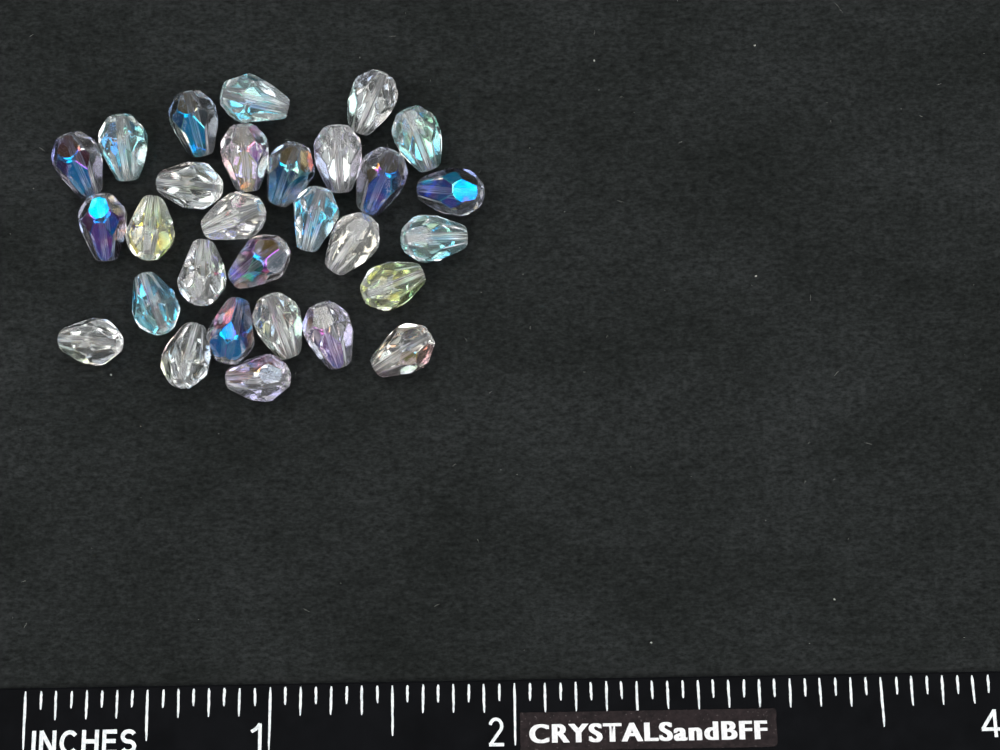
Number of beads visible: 29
